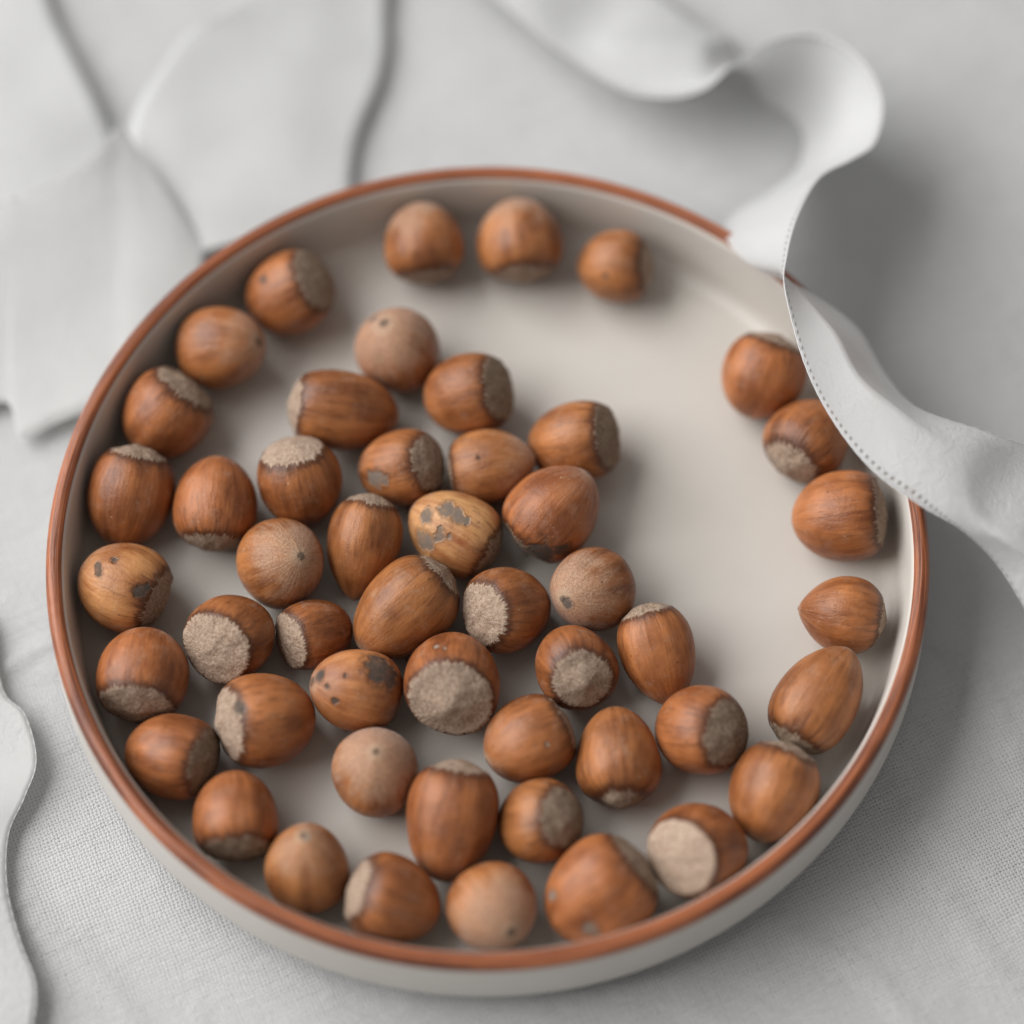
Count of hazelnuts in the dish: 50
